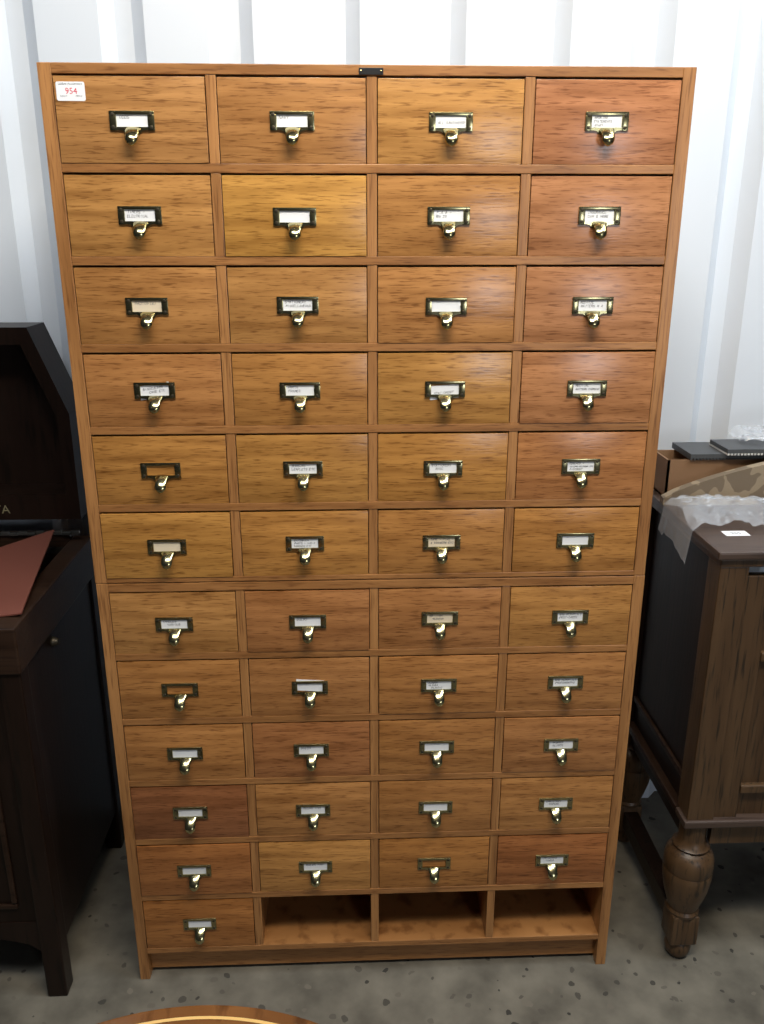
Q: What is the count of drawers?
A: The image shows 45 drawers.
